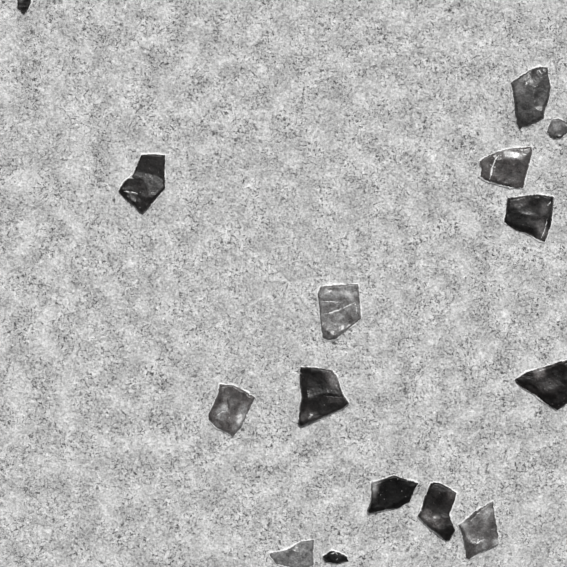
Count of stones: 15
